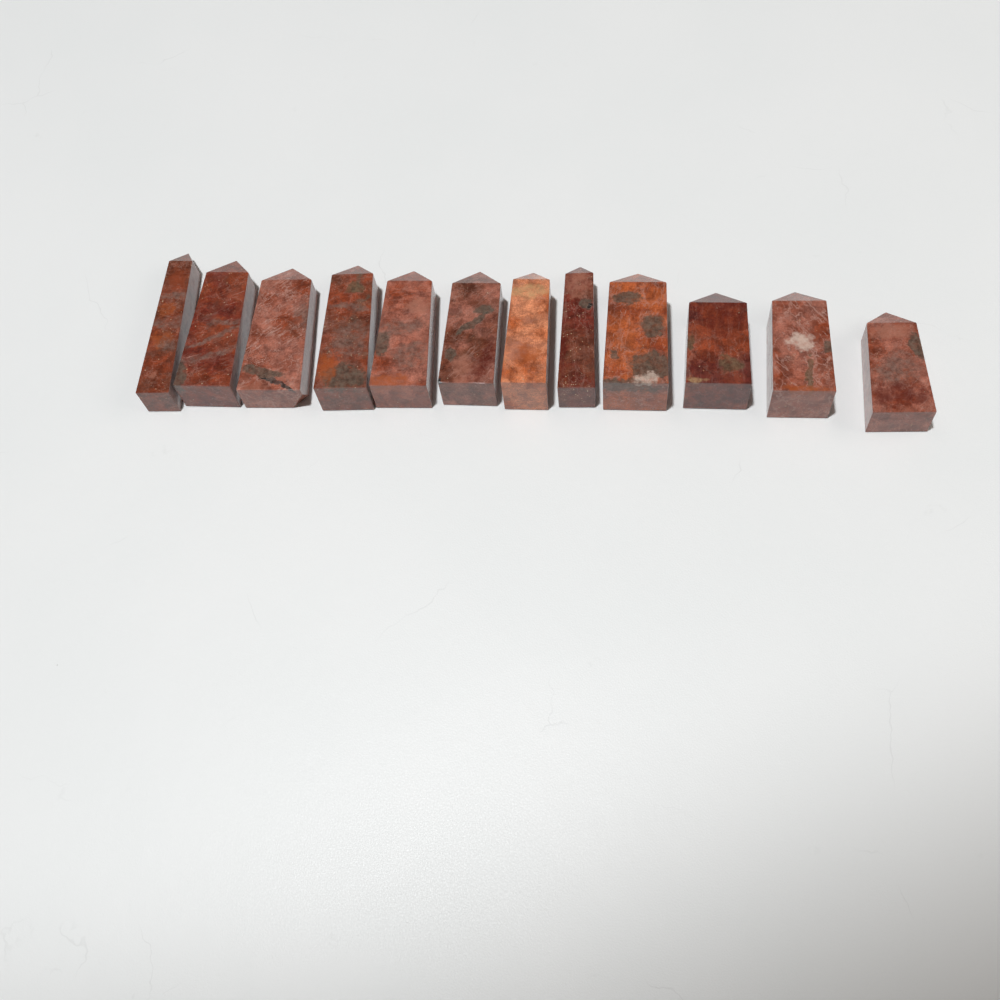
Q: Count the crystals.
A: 12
